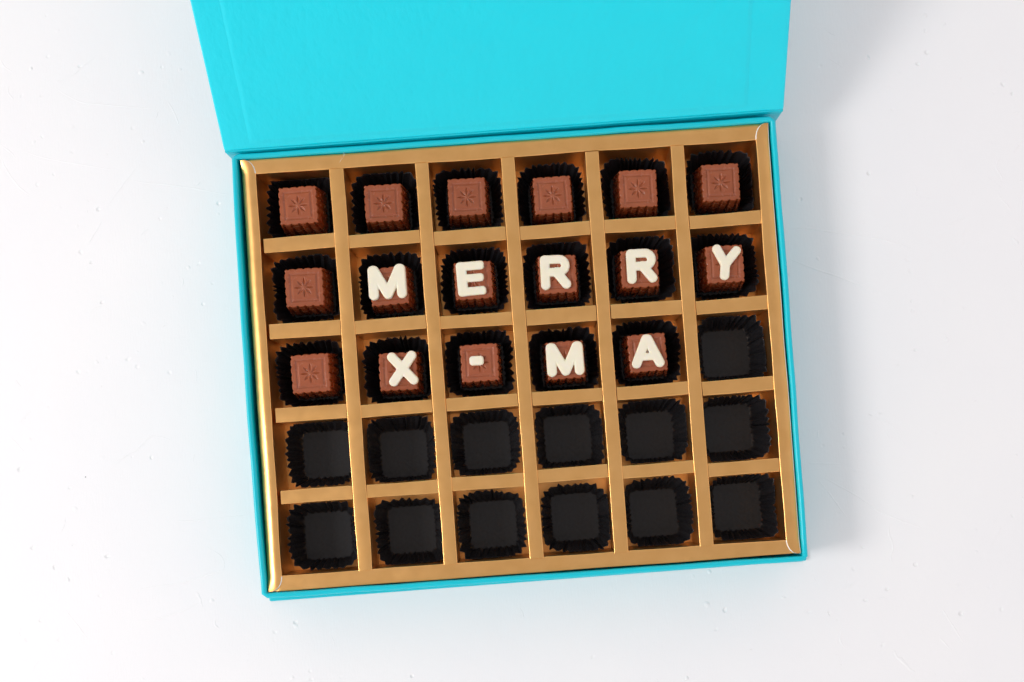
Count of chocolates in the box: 17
